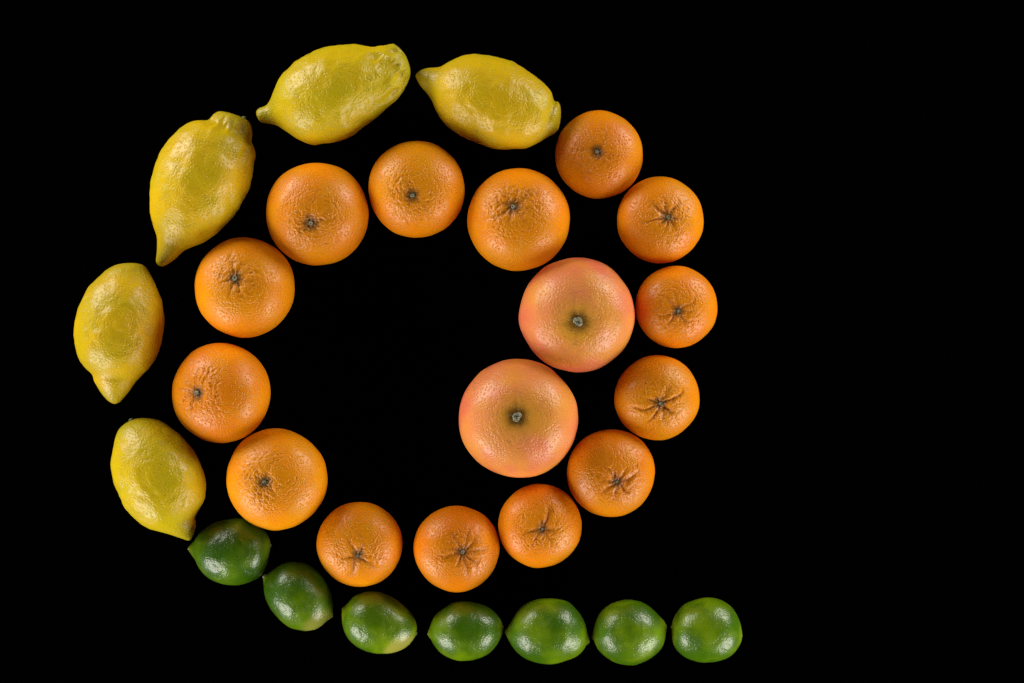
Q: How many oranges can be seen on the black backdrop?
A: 14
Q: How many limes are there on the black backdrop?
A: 7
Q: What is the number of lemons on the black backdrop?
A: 5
